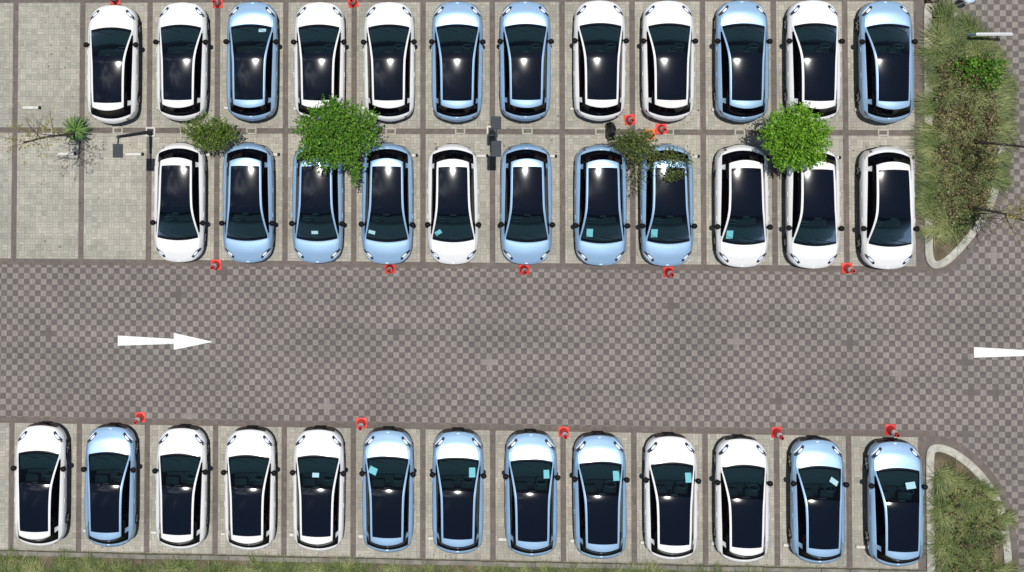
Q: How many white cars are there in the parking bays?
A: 18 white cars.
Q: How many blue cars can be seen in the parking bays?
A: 18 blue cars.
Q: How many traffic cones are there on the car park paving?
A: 16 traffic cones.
